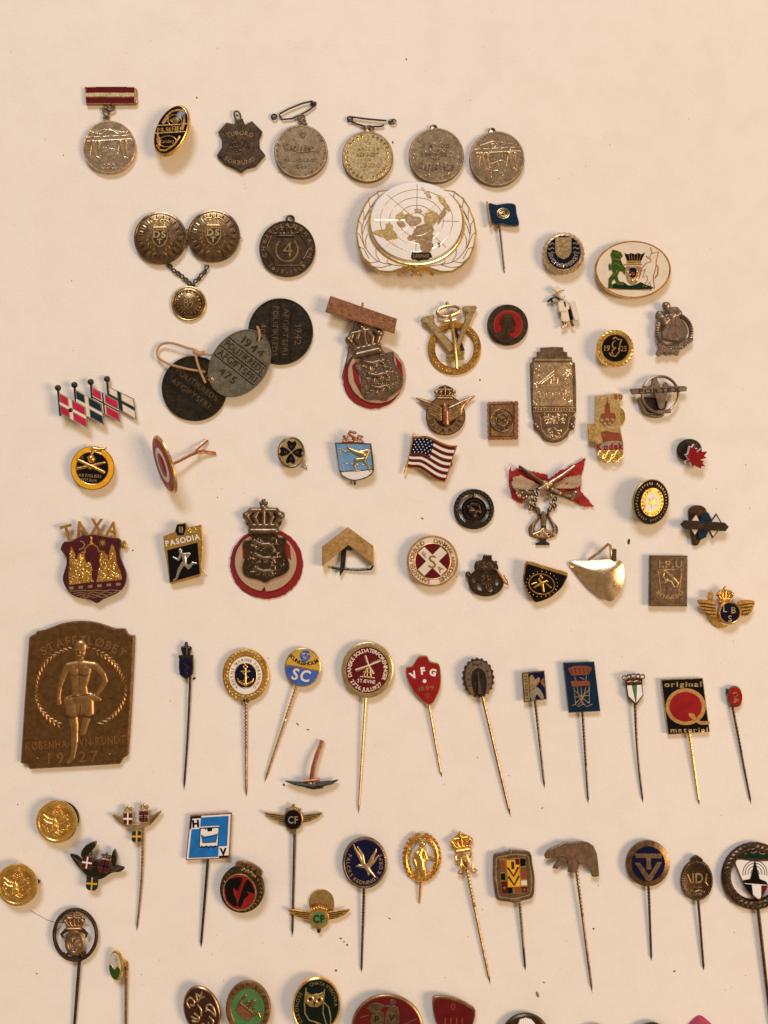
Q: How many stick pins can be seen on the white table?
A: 25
